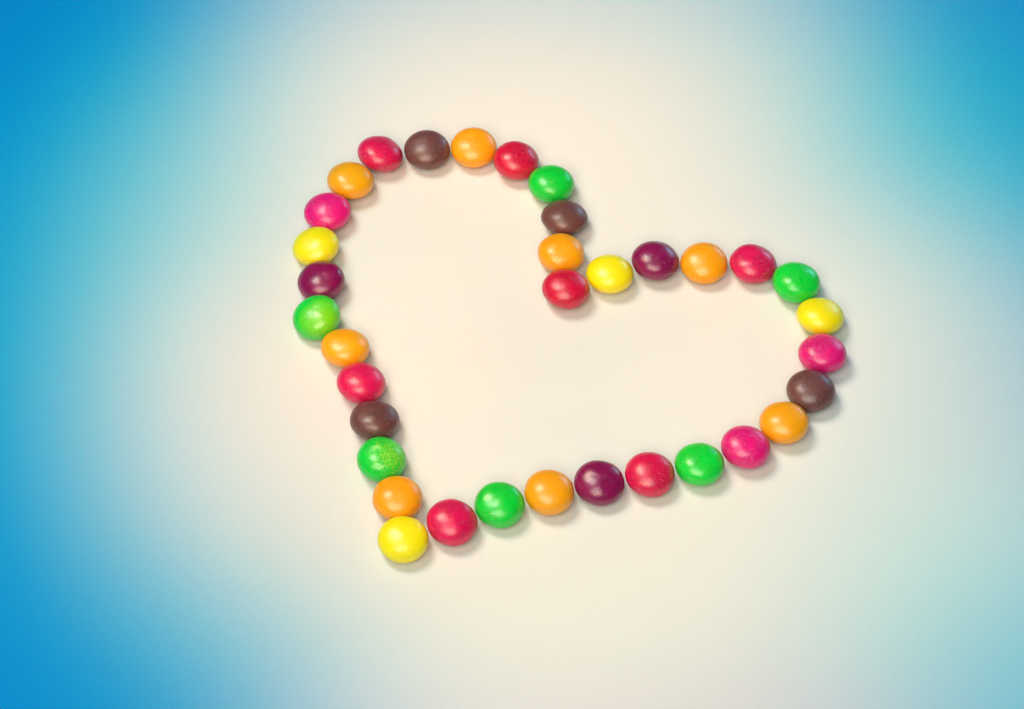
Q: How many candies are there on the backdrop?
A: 35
